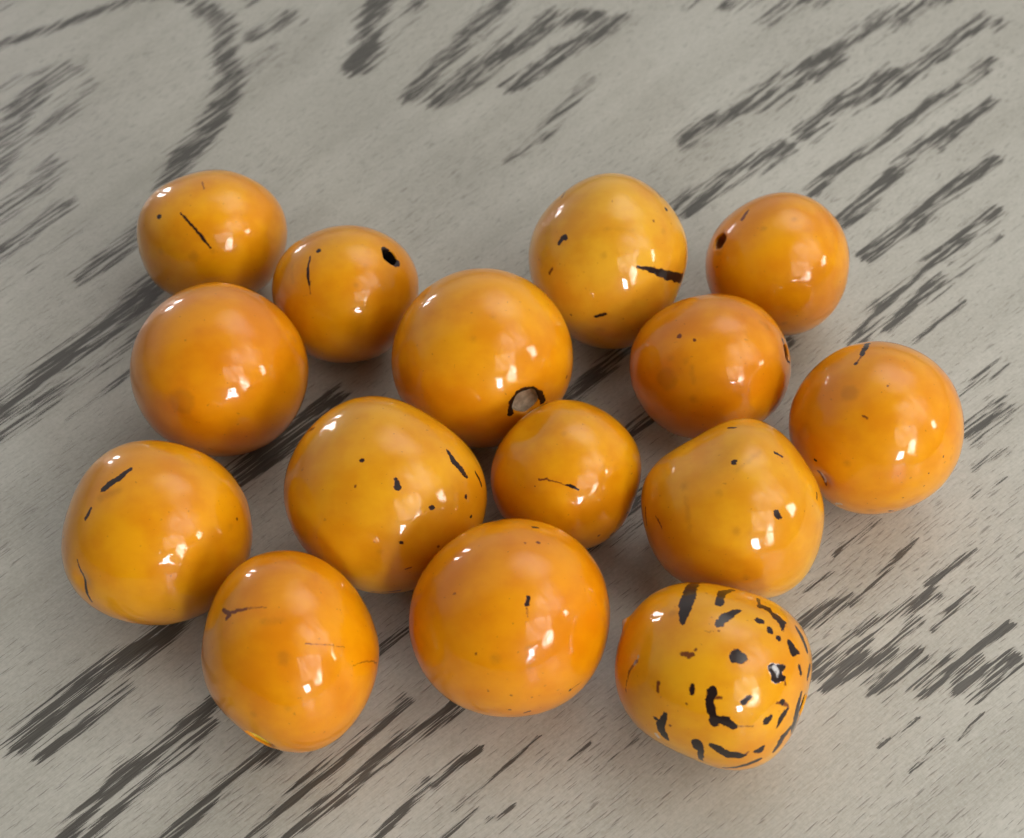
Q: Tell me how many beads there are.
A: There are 15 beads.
